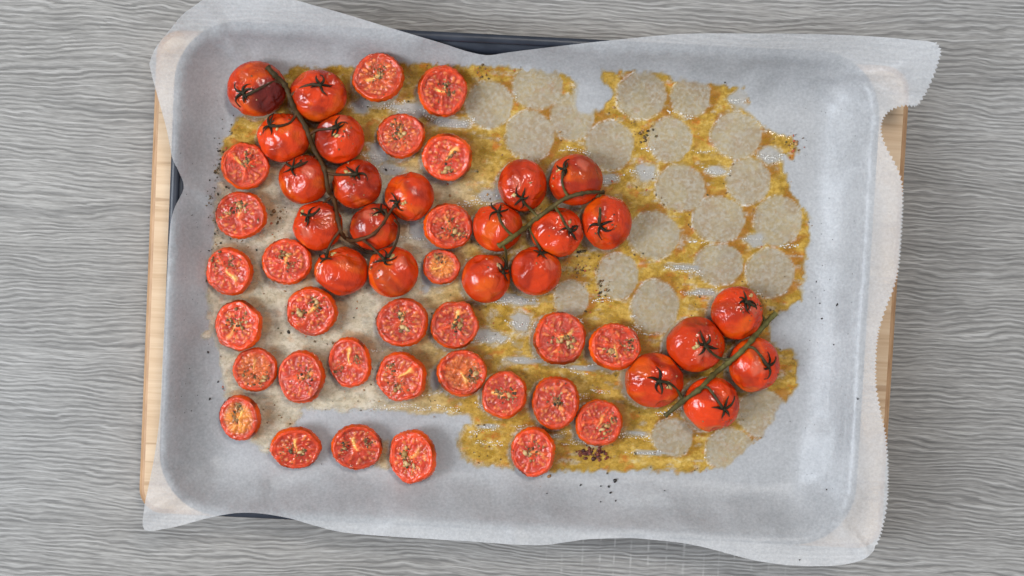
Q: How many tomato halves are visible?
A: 29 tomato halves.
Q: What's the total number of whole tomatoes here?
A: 23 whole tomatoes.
